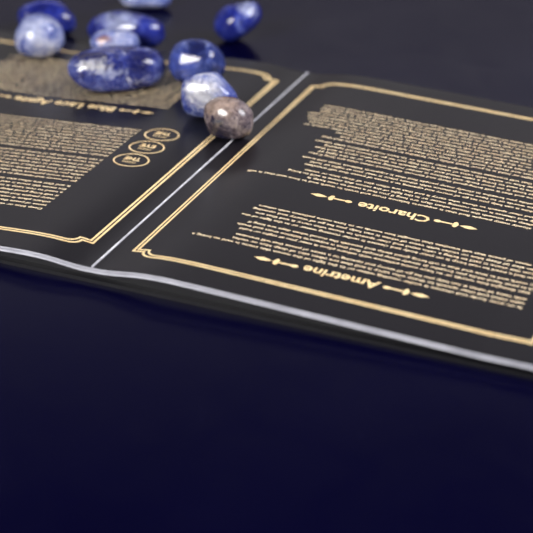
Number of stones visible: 10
